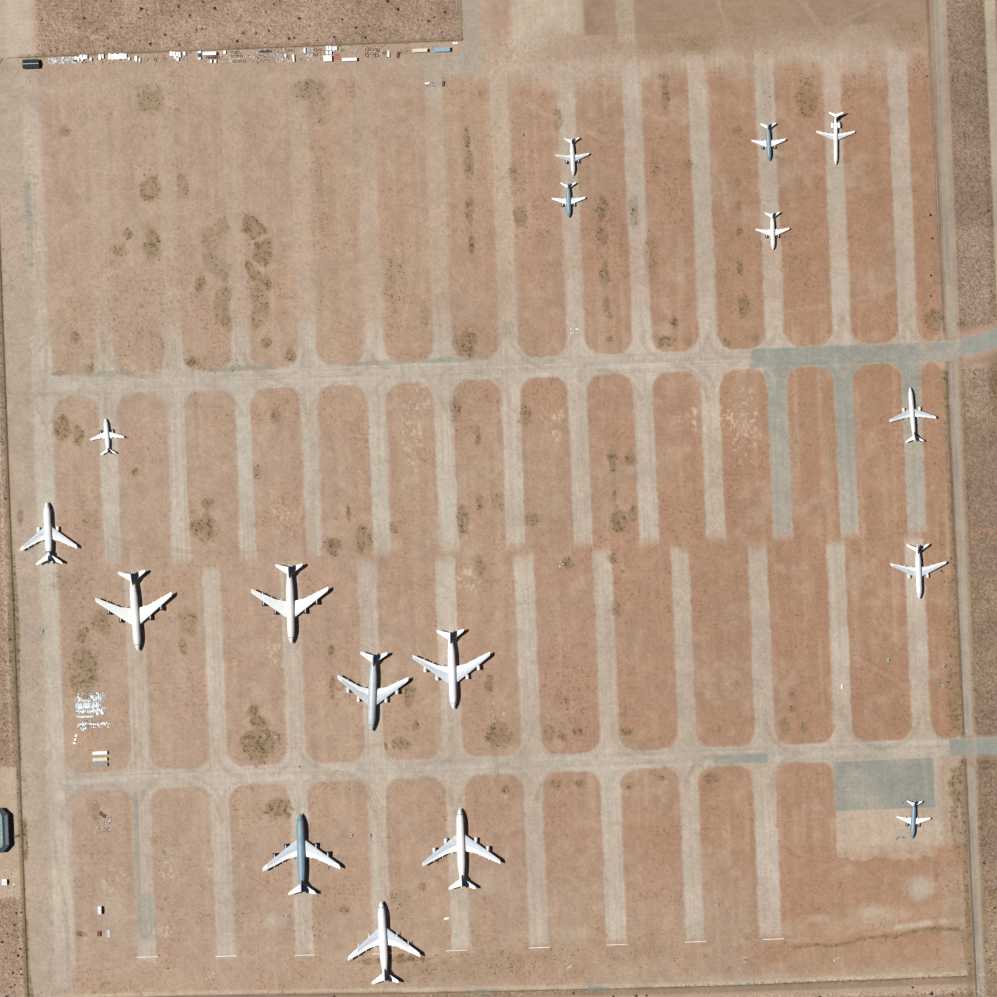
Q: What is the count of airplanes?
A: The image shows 17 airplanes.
